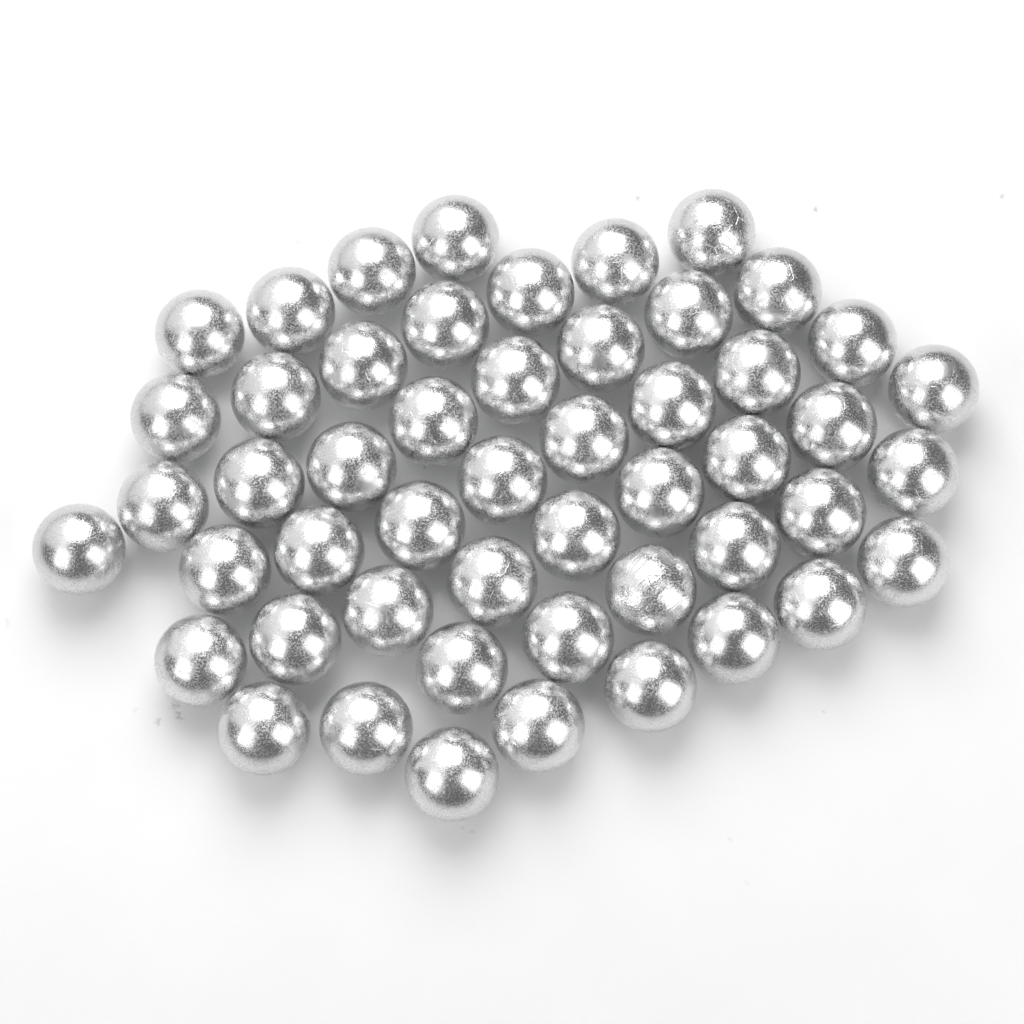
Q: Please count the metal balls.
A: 51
